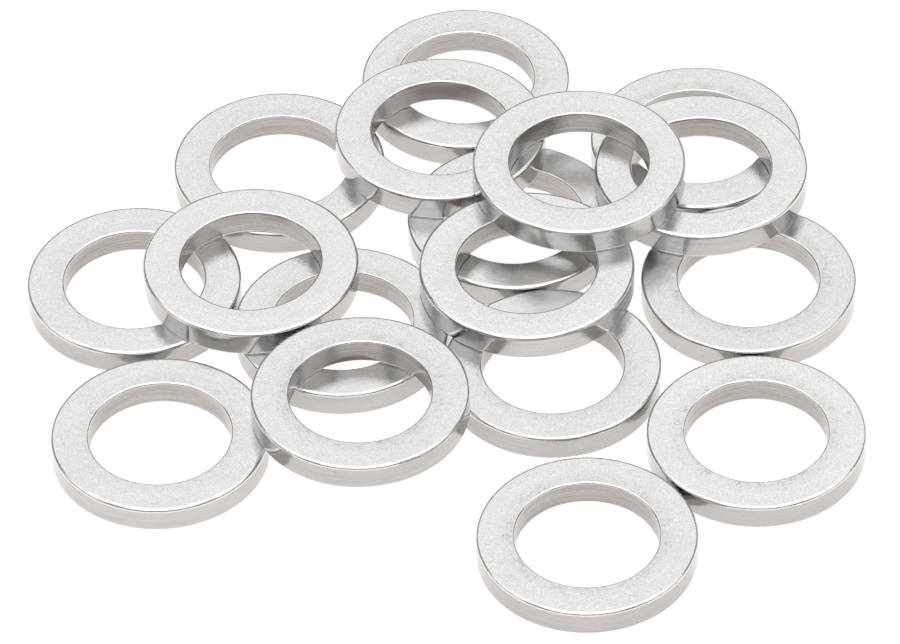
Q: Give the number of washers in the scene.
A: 17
